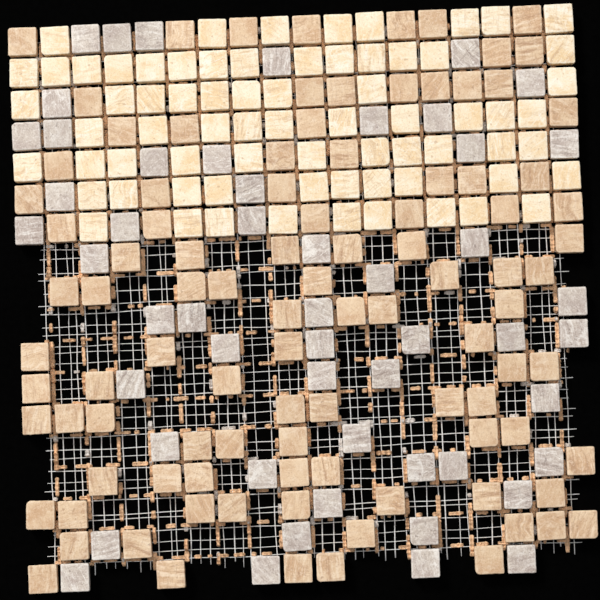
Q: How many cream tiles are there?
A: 71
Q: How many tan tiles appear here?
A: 99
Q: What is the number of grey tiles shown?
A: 52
